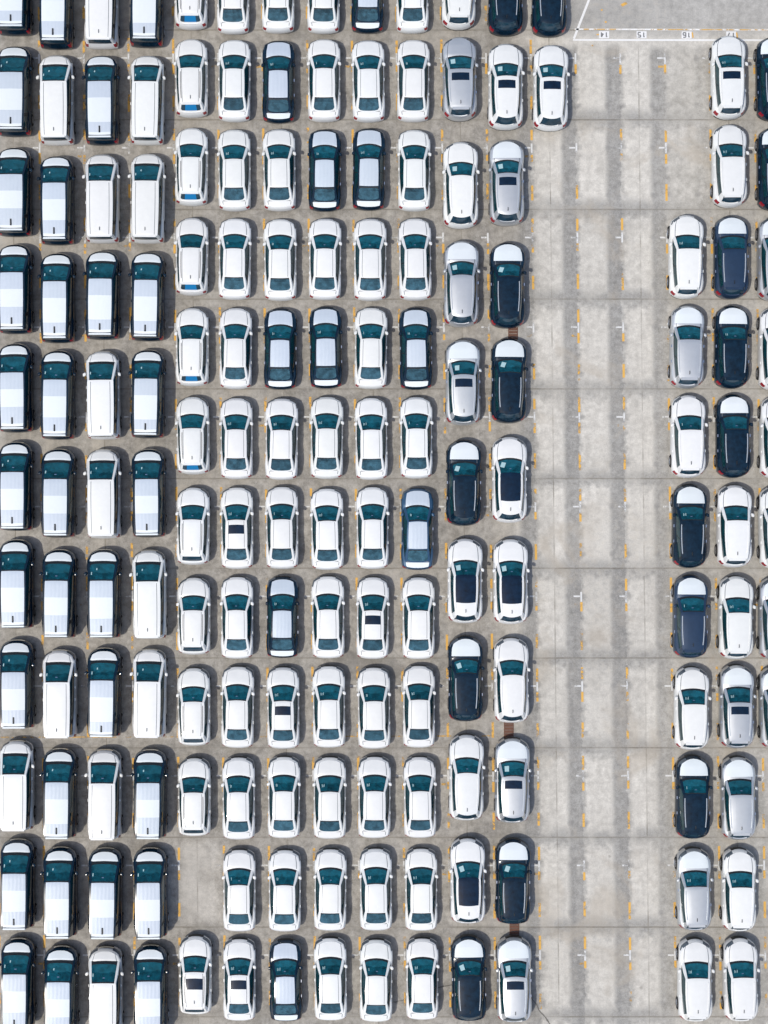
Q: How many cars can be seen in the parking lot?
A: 167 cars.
